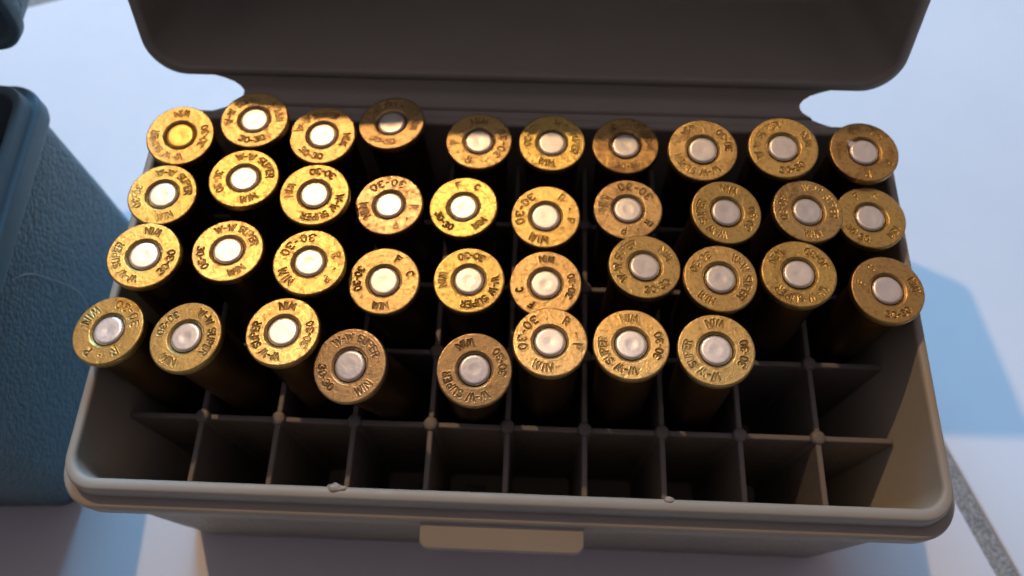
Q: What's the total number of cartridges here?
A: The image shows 38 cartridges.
